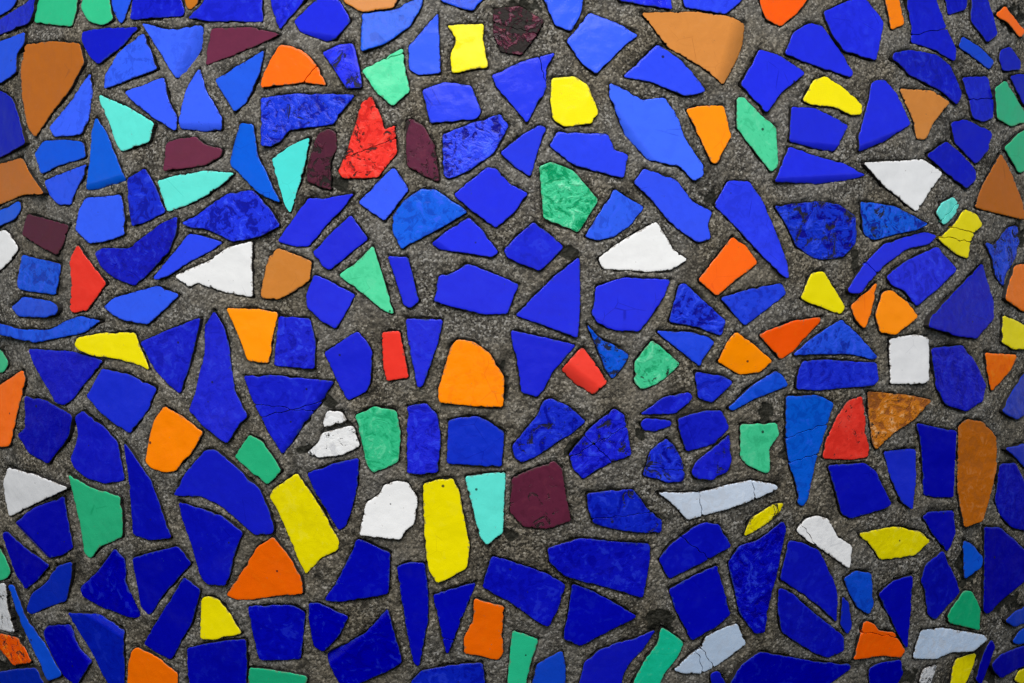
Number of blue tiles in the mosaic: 166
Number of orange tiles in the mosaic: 21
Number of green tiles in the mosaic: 19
